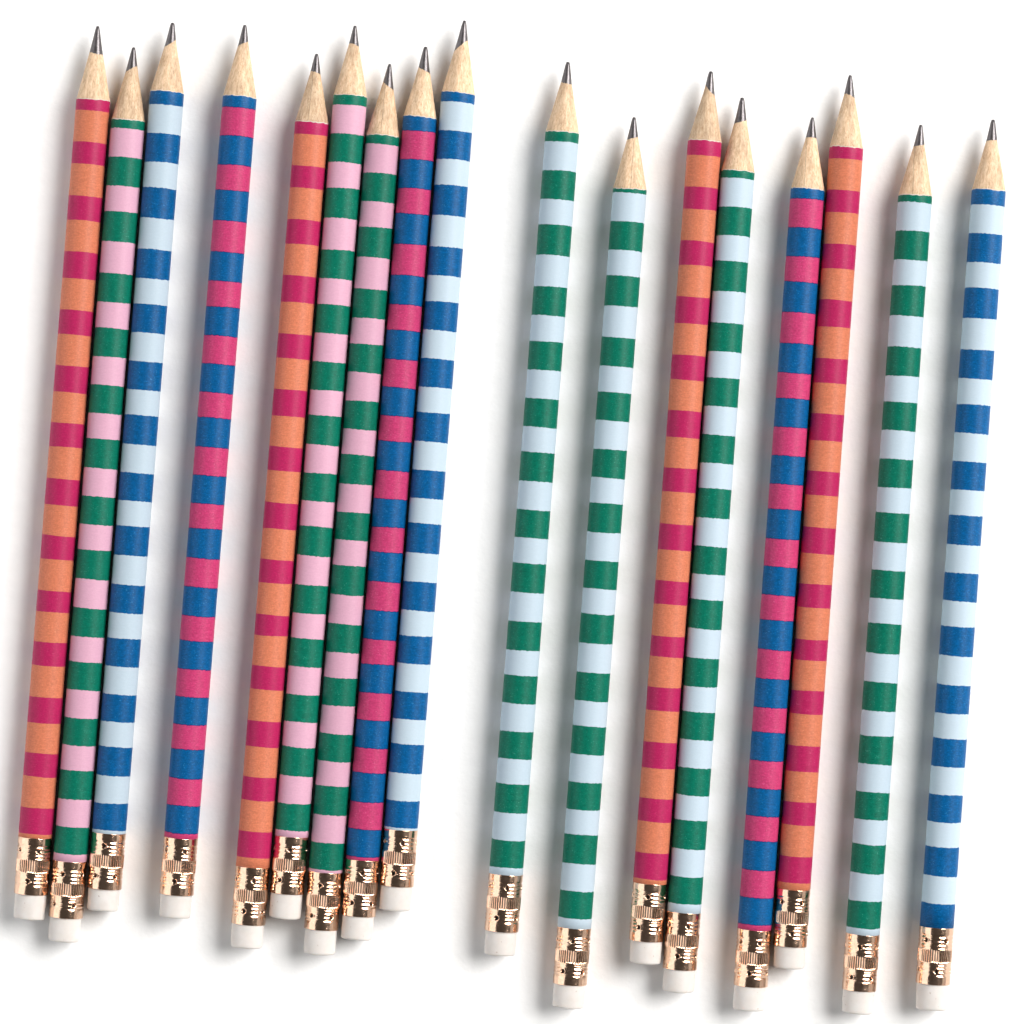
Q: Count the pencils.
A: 17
